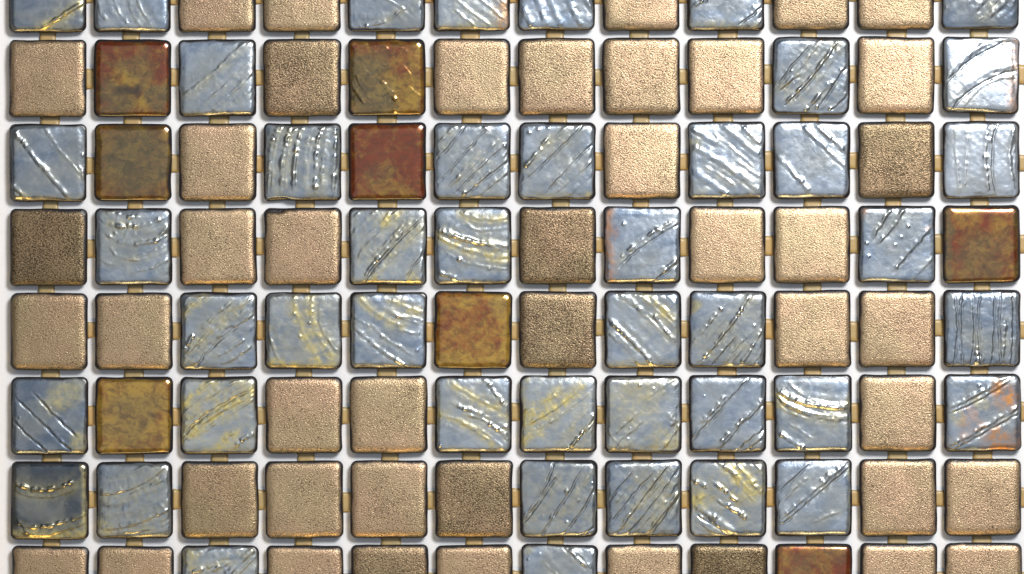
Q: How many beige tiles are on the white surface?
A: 44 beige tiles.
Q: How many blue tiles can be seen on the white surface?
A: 44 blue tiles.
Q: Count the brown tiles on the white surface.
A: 8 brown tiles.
